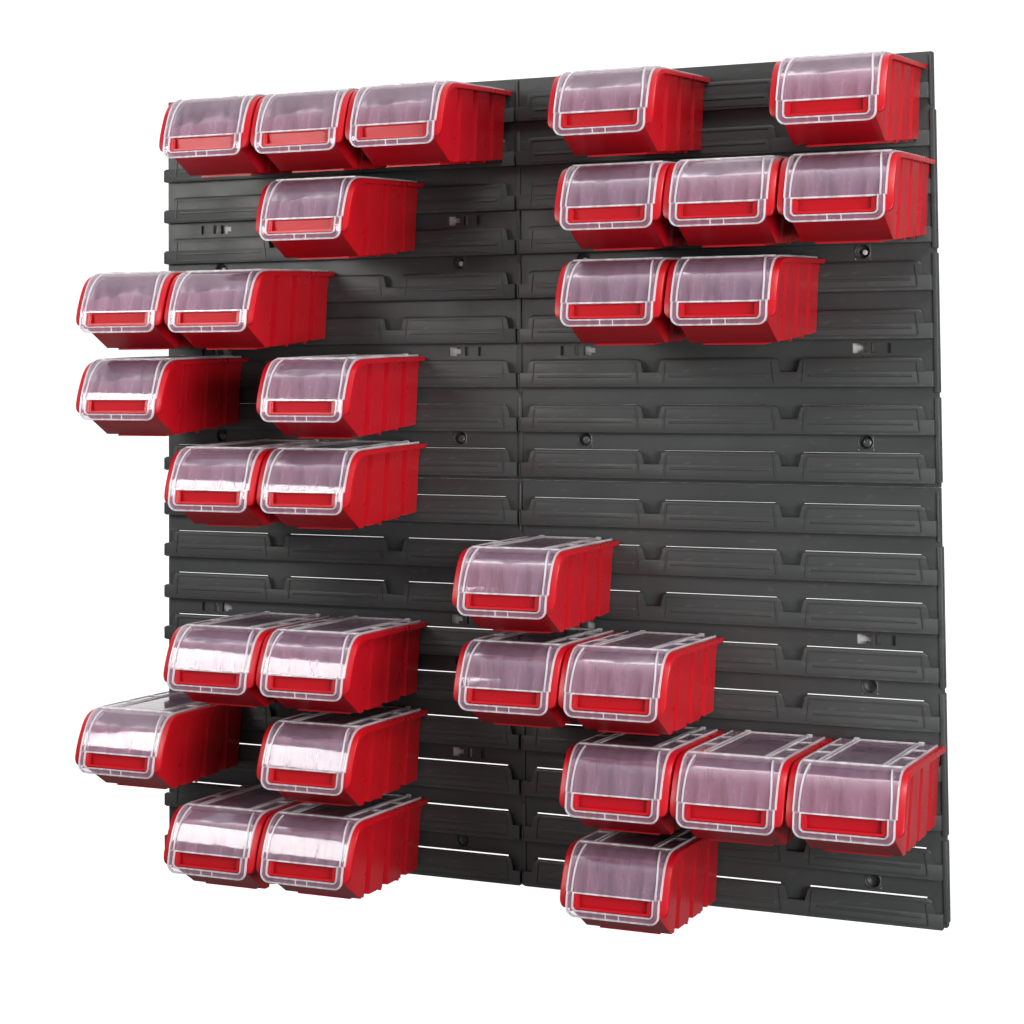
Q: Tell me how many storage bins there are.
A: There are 30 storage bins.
